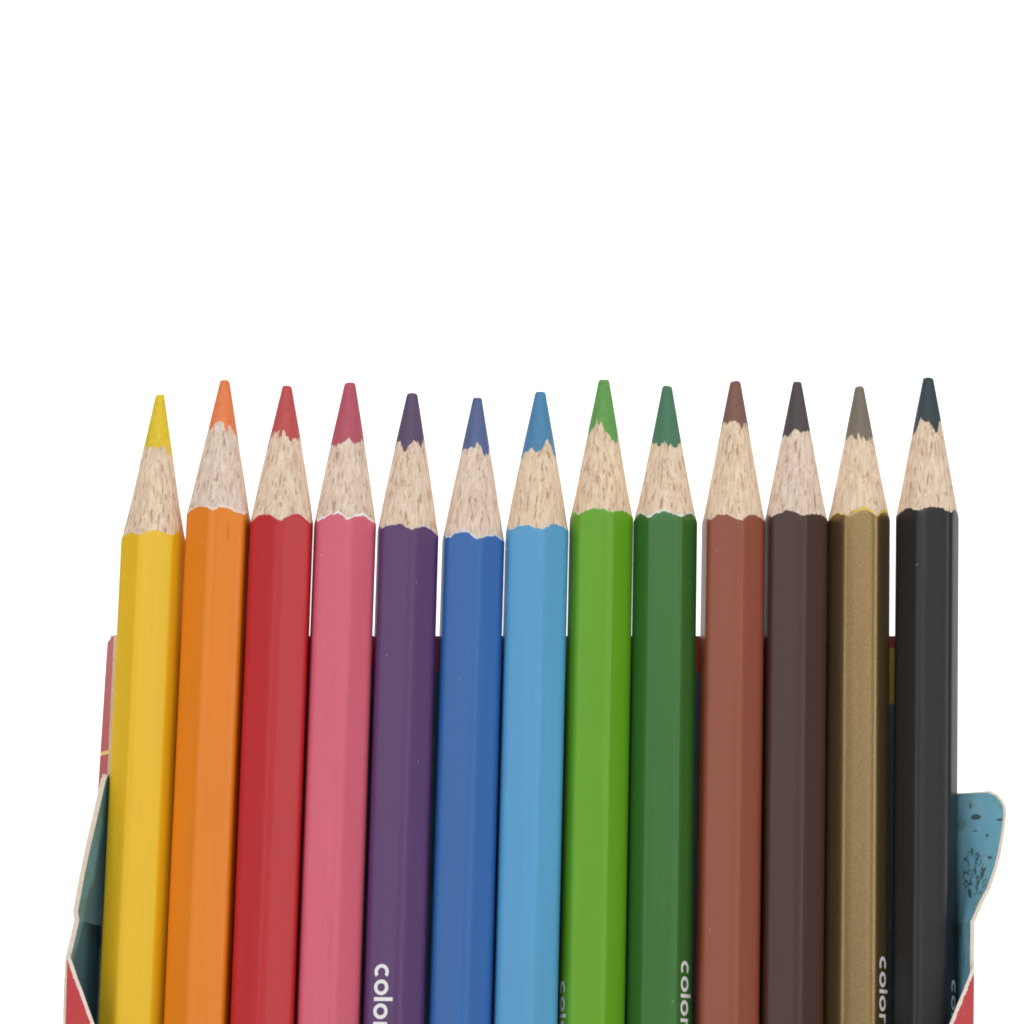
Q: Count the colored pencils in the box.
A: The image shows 13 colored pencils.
